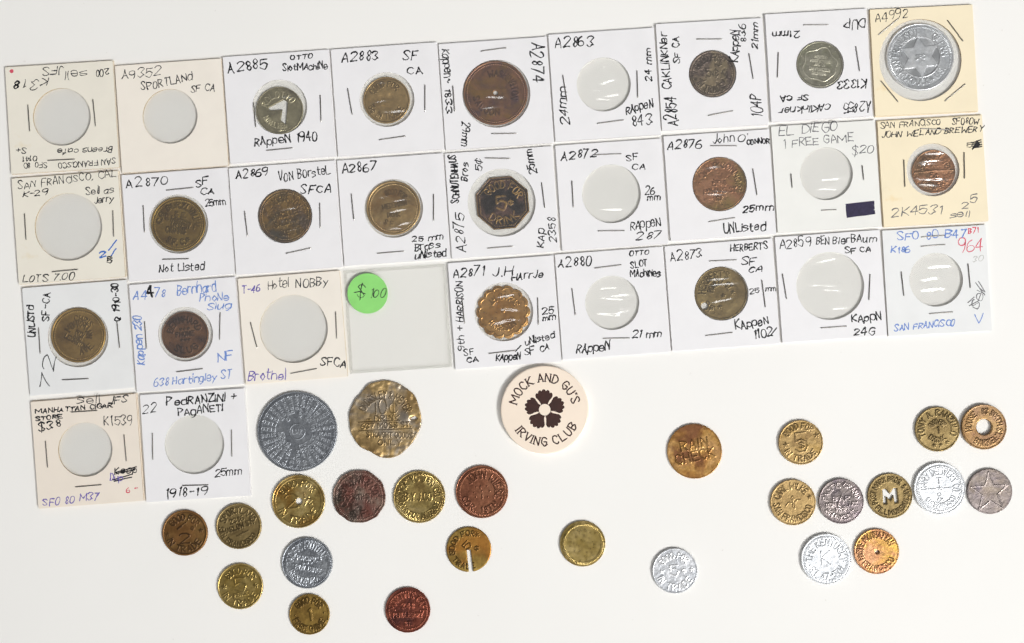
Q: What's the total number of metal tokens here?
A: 42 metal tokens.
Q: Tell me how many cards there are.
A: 28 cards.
